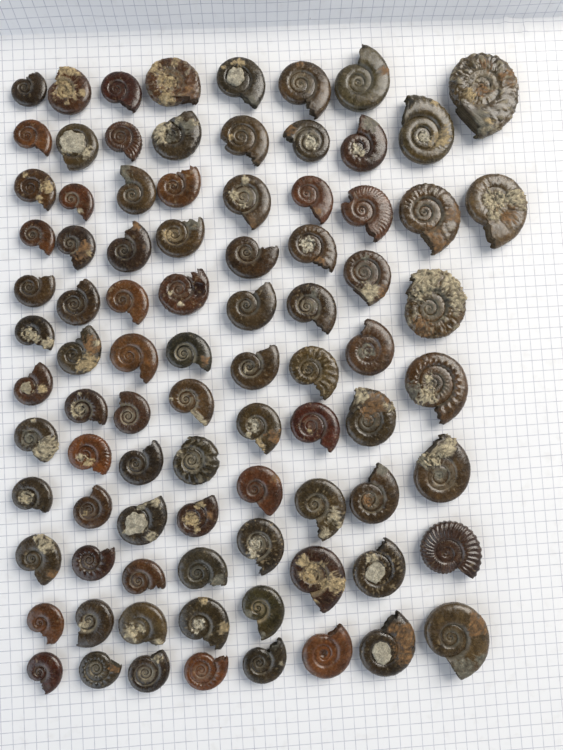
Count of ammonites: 87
